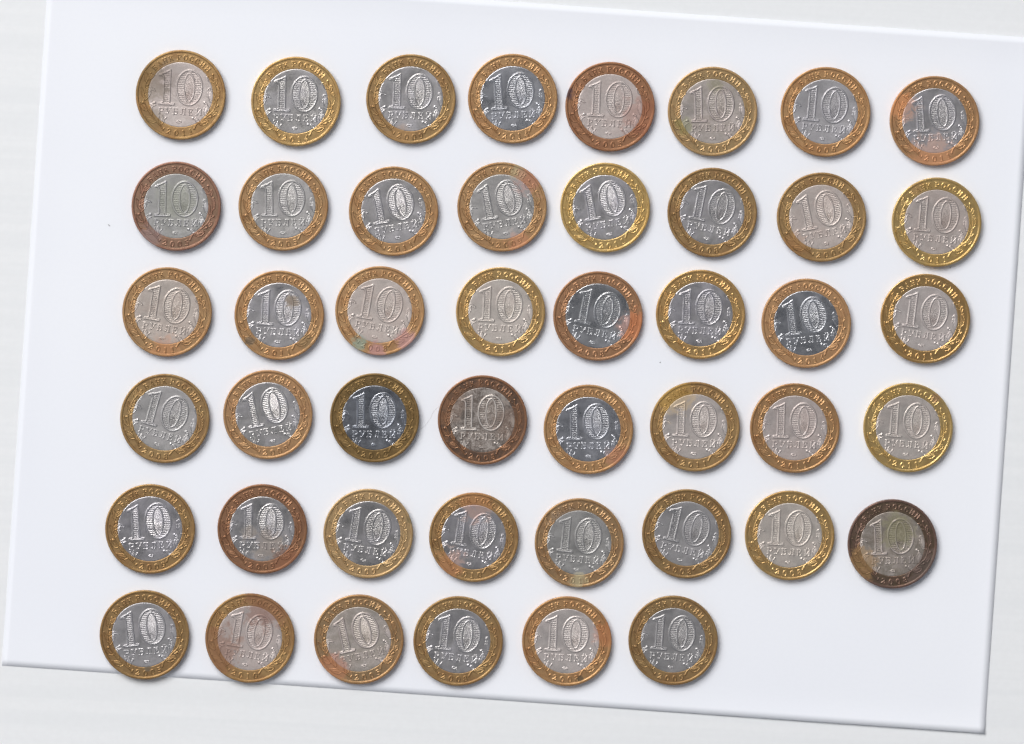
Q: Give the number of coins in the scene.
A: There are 46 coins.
